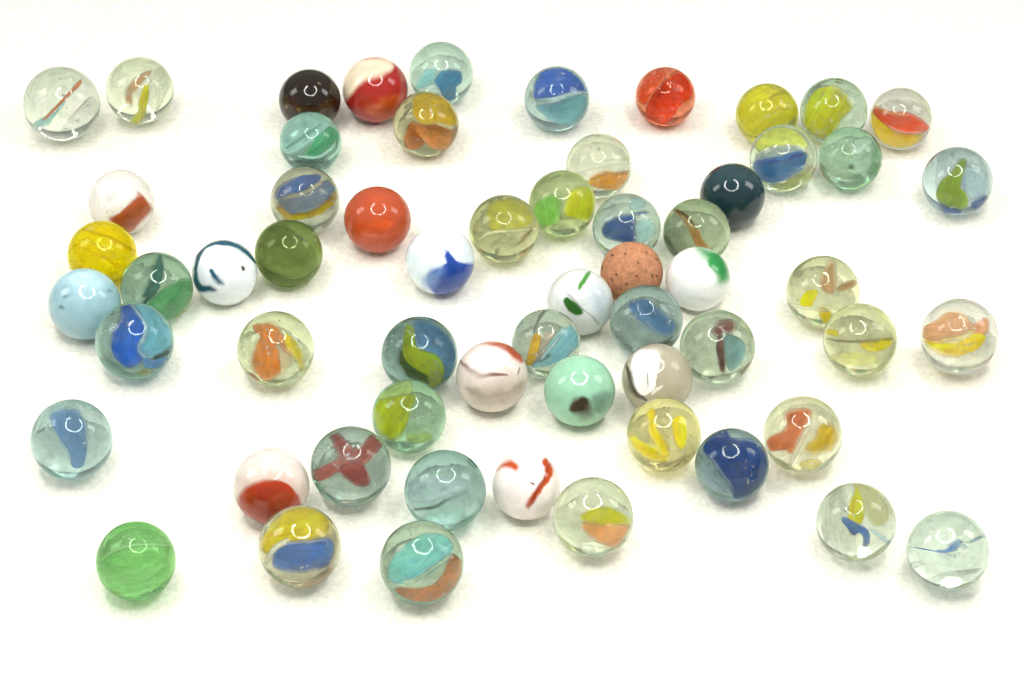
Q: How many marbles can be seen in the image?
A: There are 60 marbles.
